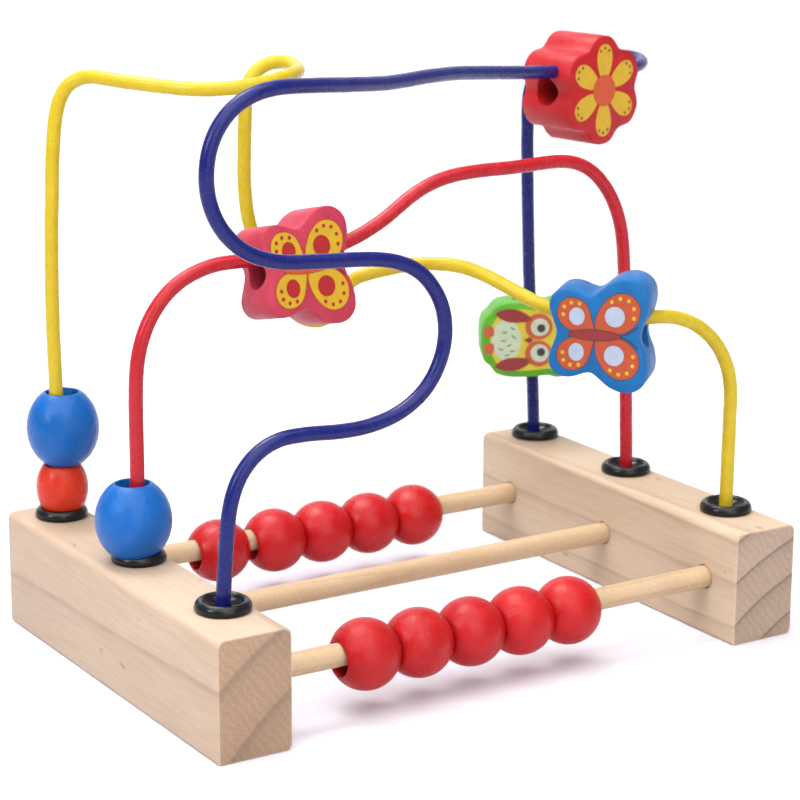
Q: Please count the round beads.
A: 13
